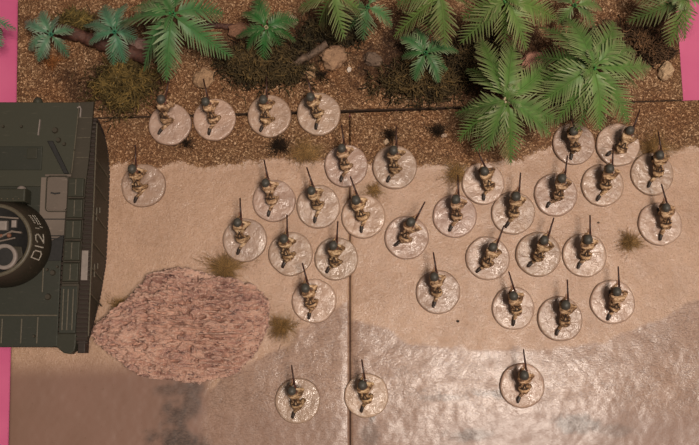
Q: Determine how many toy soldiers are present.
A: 34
